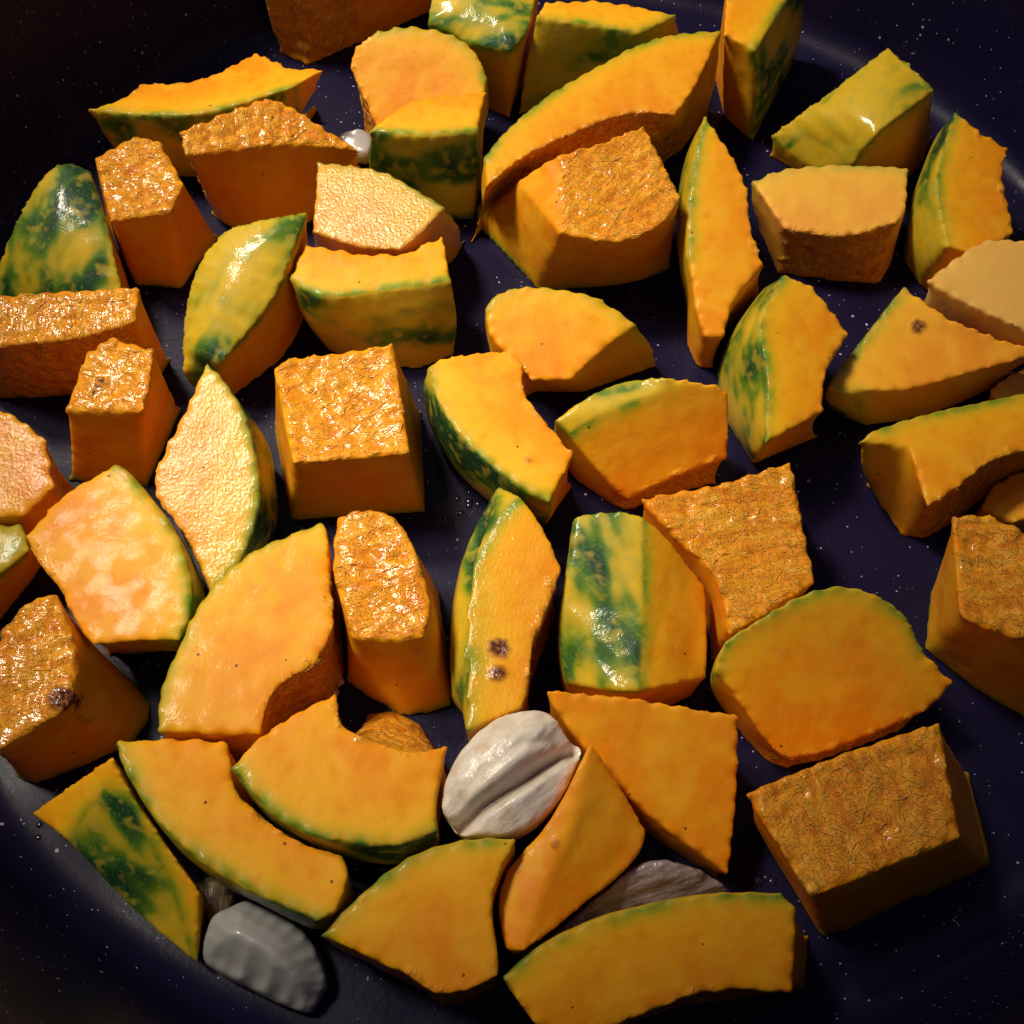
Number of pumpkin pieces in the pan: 51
